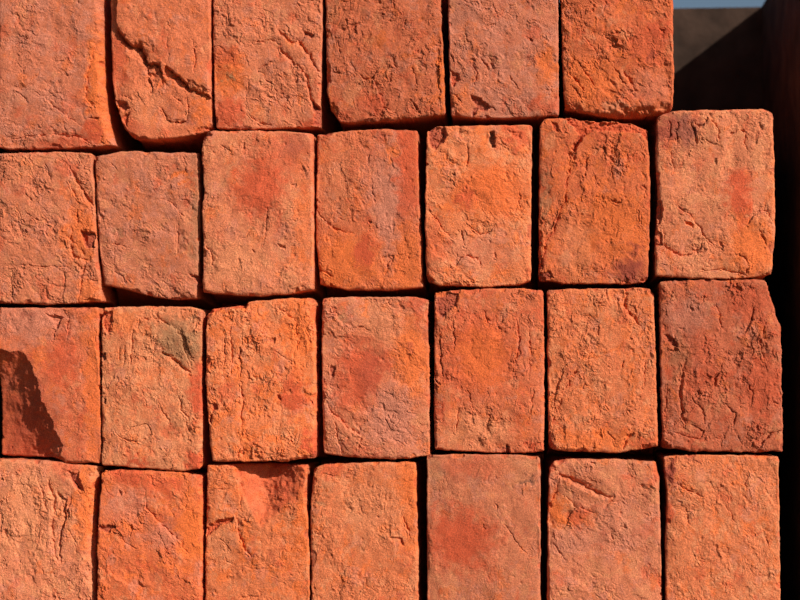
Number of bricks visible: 27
